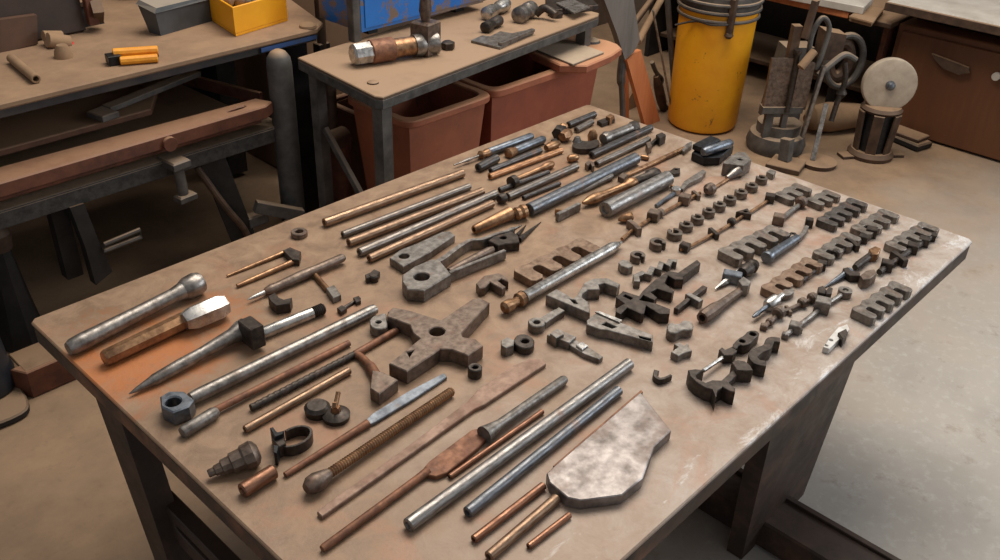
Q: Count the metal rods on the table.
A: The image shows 25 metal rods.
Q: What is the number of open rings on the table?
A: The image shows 11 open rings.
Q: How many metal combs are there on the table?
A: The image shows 10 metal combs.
